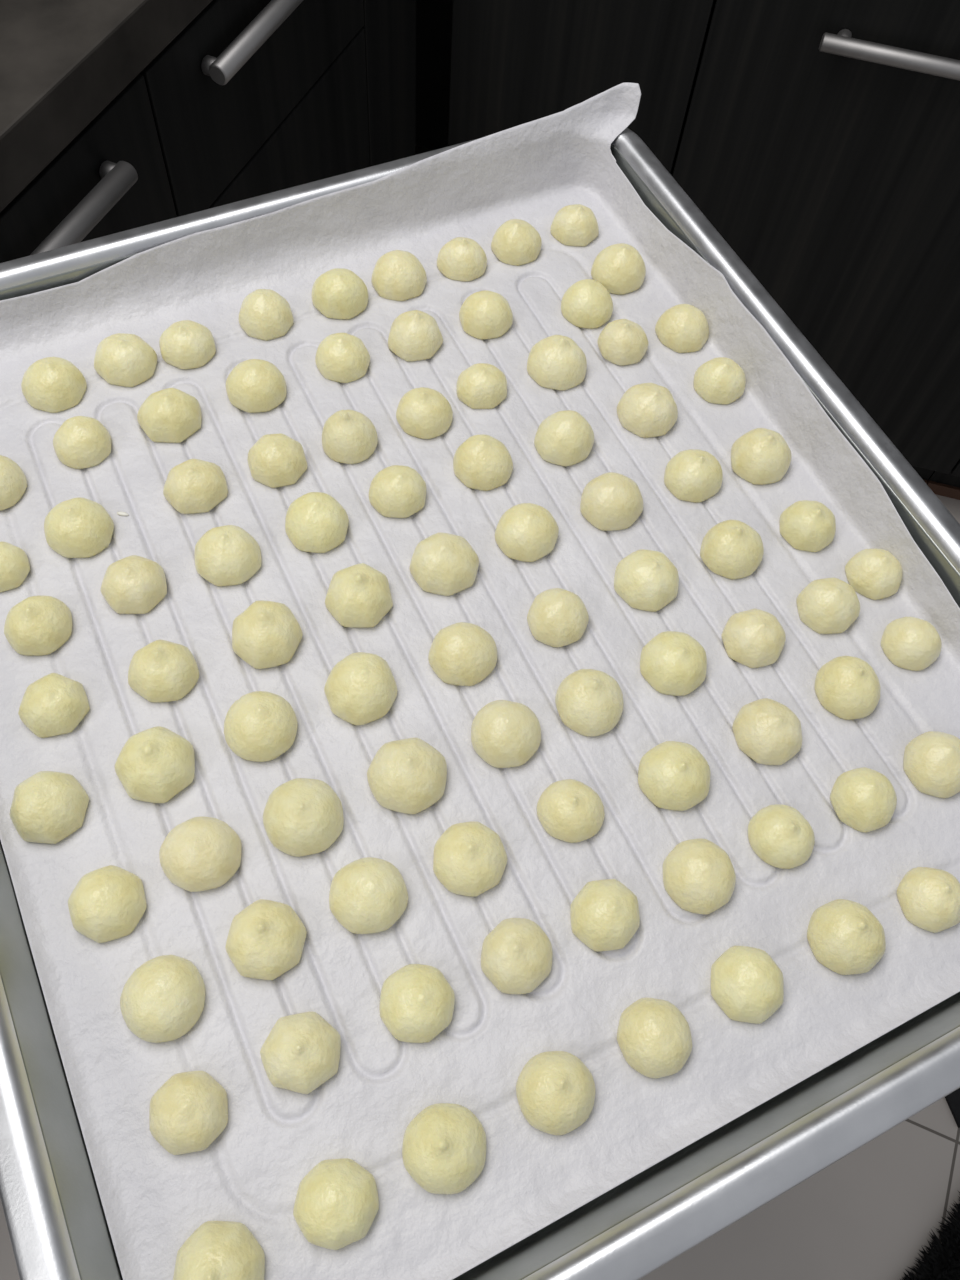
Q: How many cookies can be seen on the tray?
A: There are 91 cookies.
